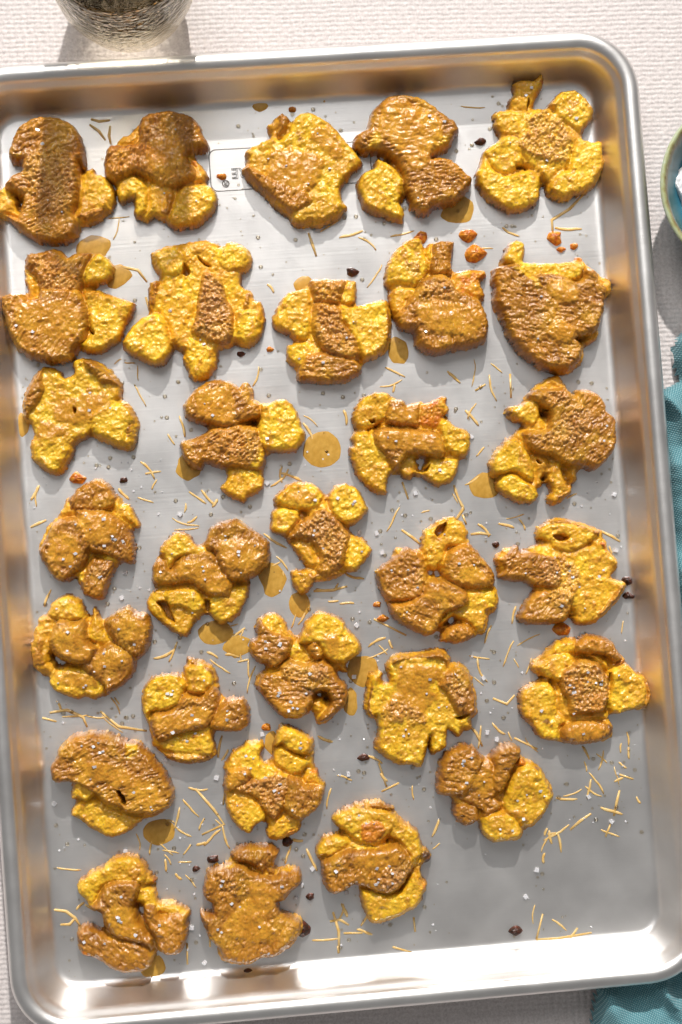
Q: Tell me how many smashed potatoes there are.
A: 30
